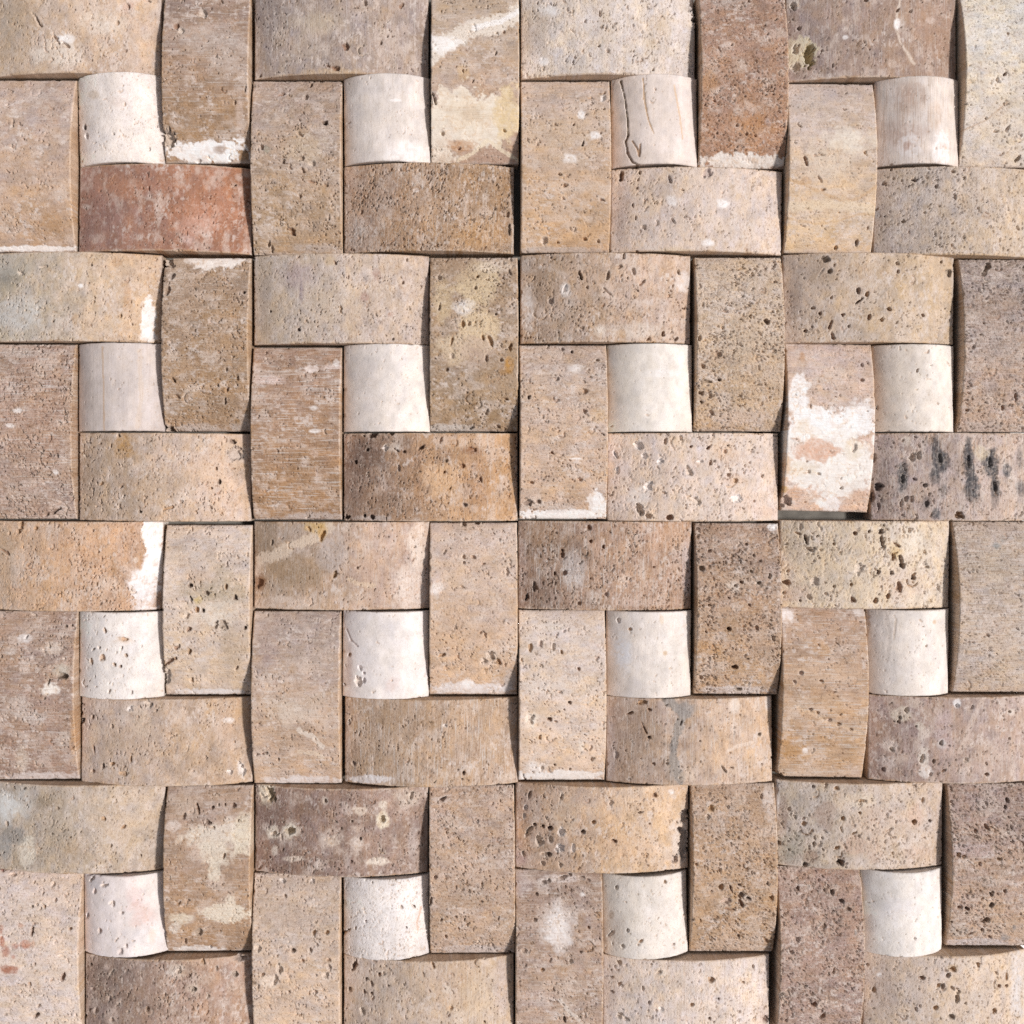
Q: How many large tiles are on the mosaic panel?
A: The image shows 64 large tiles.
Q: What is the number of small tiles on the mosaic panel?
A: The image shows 16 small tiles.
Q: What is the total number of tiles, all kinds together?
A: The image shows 80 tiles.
